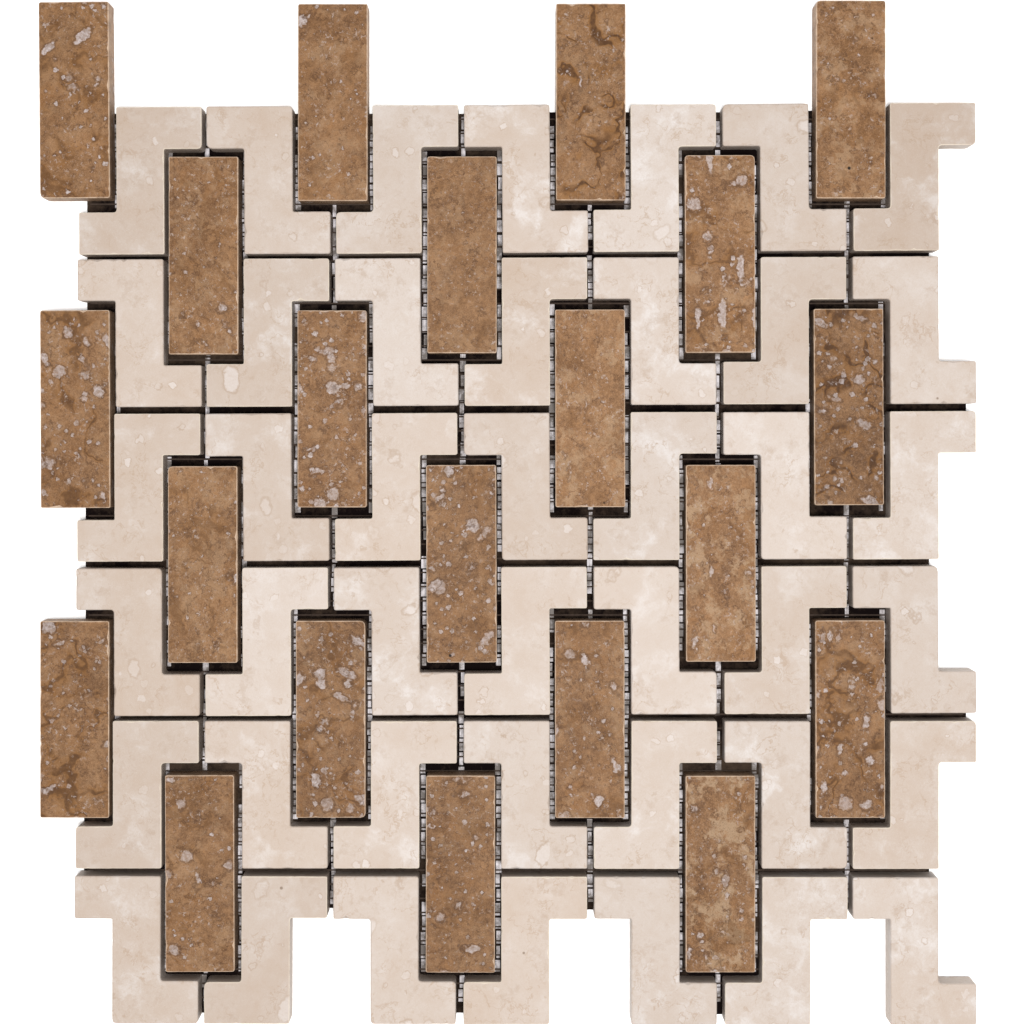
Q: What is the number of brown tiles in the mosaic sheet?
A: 21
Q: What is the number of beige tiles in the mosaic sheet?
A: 42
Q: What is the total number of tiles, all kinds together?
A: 63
